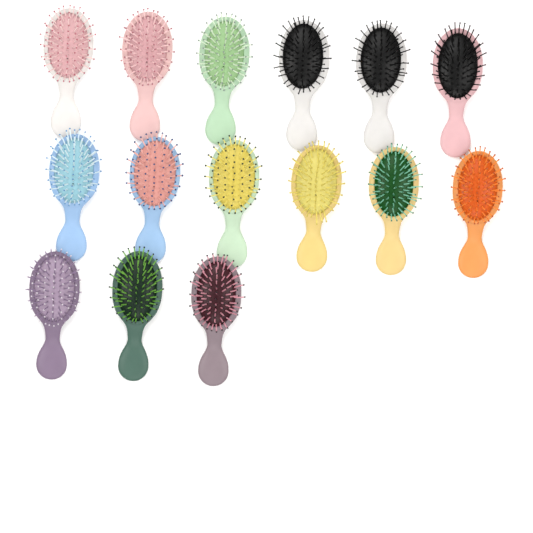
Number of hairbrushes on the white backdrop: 15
